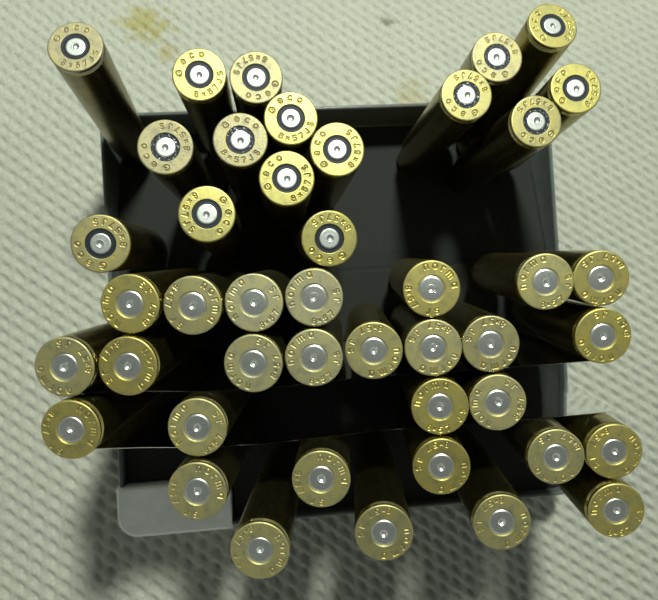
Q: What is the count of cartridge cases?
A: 44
